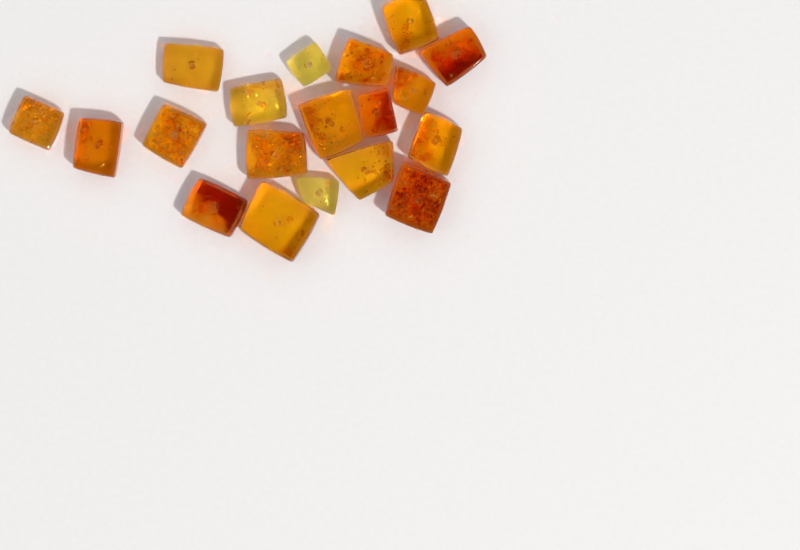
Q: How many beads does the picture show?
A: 19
